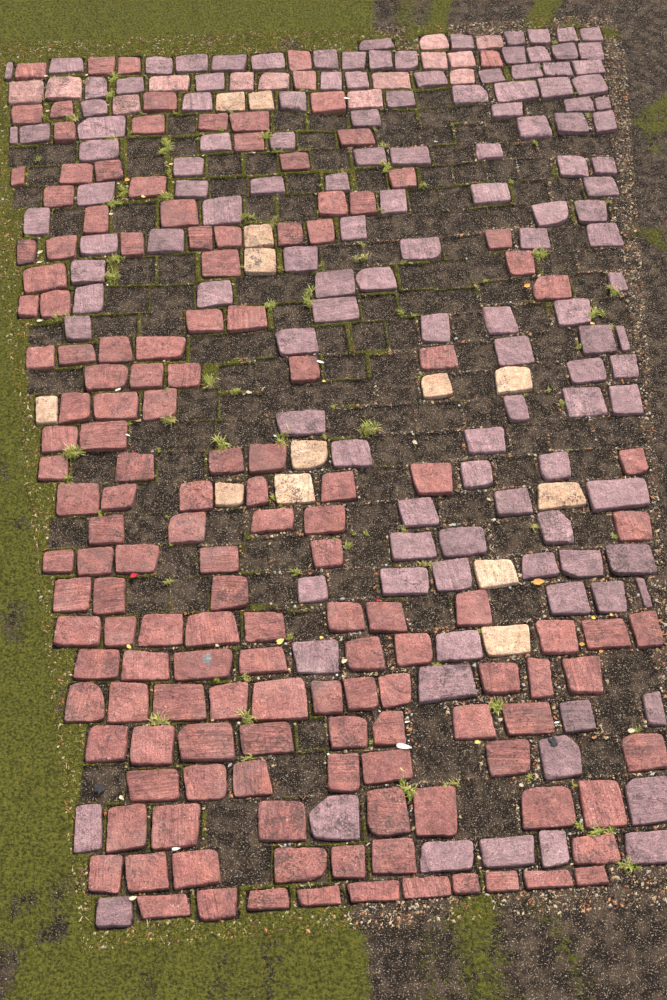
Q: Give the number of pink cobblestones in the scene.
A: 13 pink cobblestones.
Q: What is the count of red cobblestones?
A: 148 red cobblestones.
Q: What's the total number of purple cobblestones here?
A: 129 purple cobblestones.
